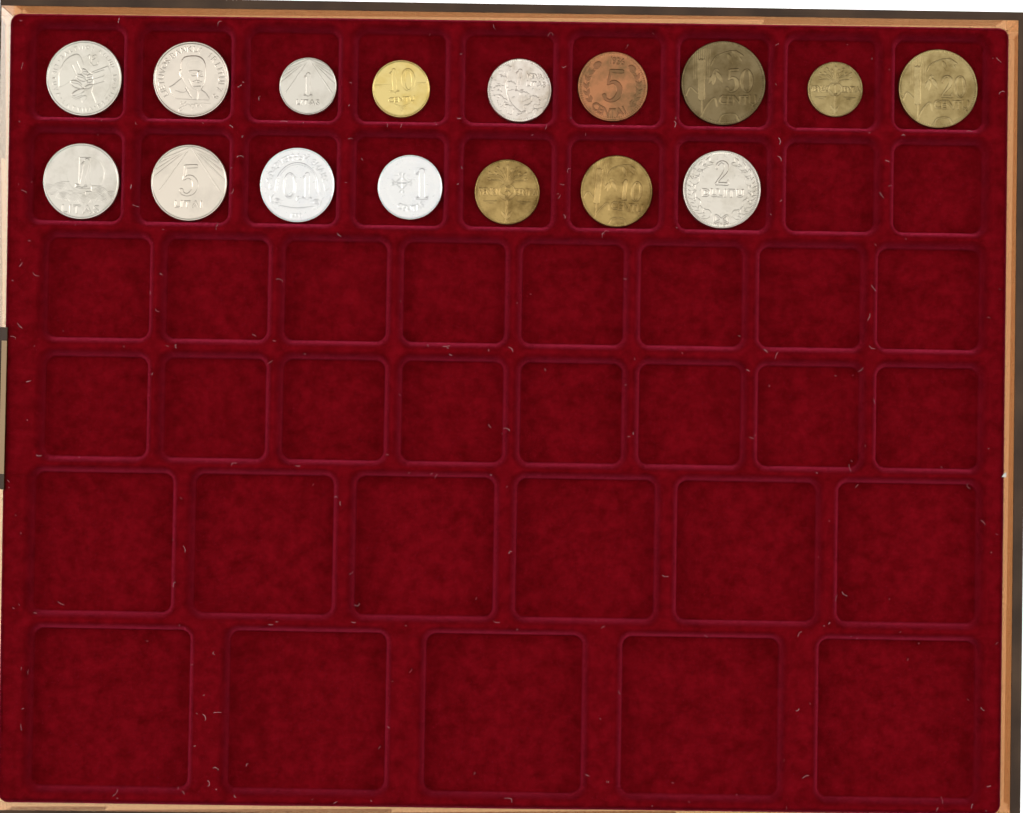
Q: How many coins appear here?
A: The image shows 16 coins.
